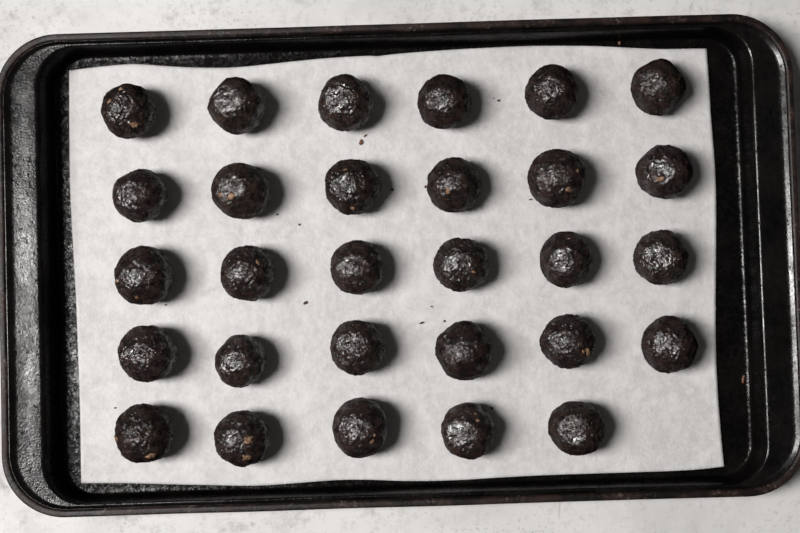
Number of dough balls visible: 29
